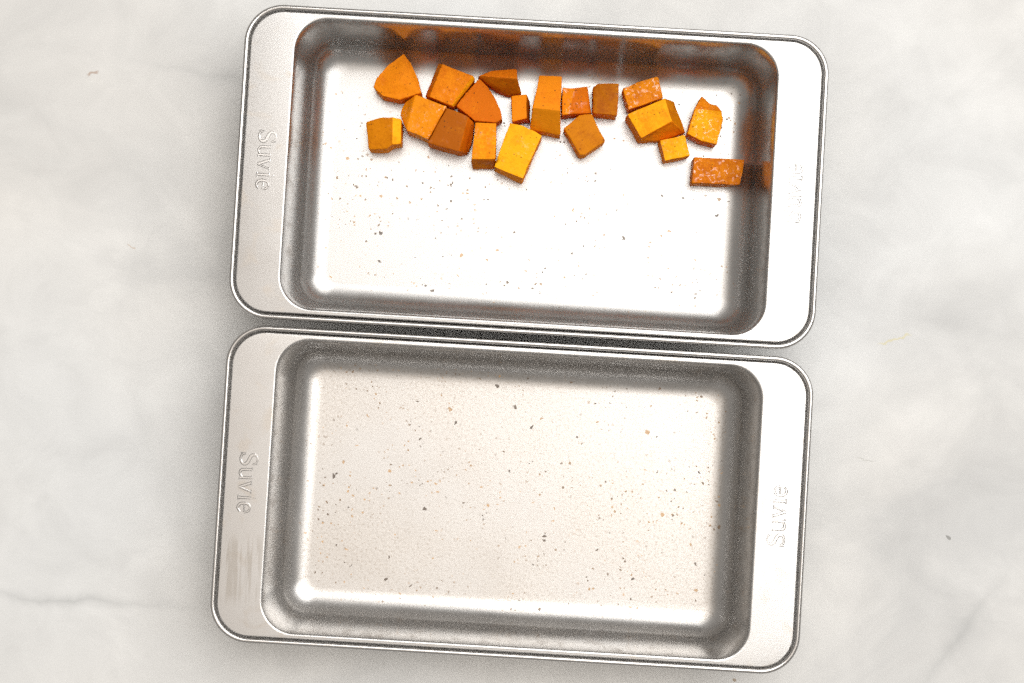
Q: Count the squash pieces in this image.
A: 19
